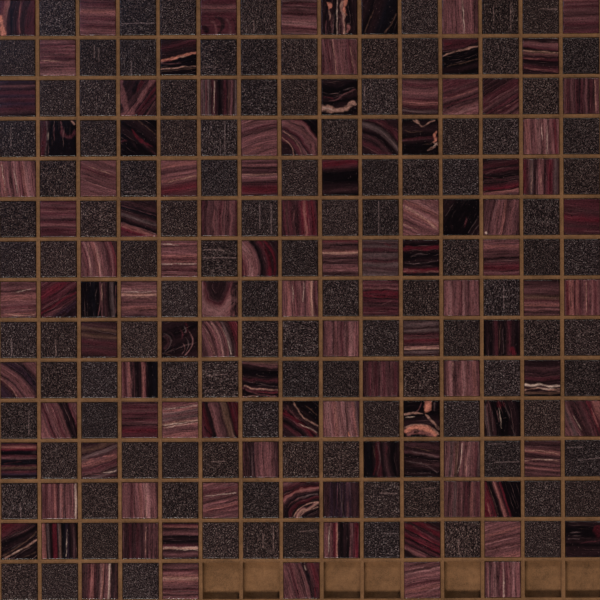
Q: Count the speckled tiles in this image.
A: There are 110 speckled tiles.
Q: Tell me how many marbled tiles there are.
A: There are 108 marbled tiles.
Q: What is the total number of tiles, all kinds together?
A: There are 218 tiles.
